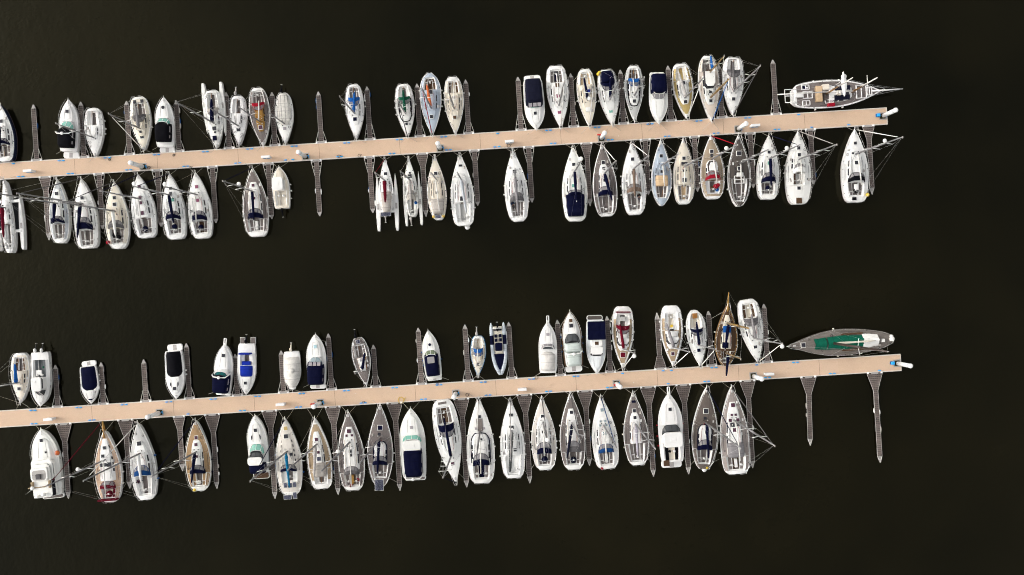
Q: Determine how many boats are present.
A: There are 88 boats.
